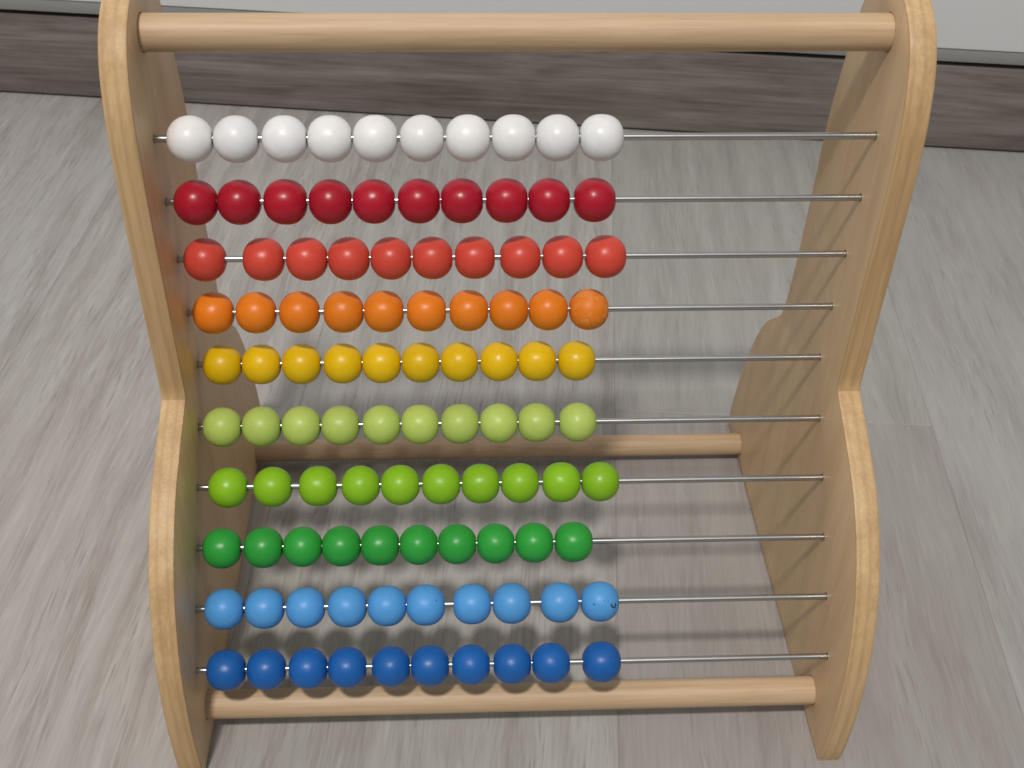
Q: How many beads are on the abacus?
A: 100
